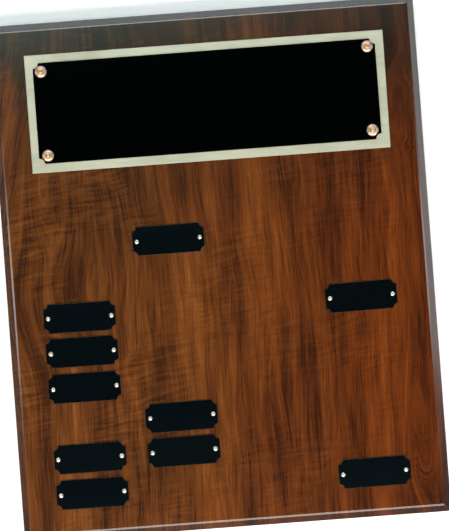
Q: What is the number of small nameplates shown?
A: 10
